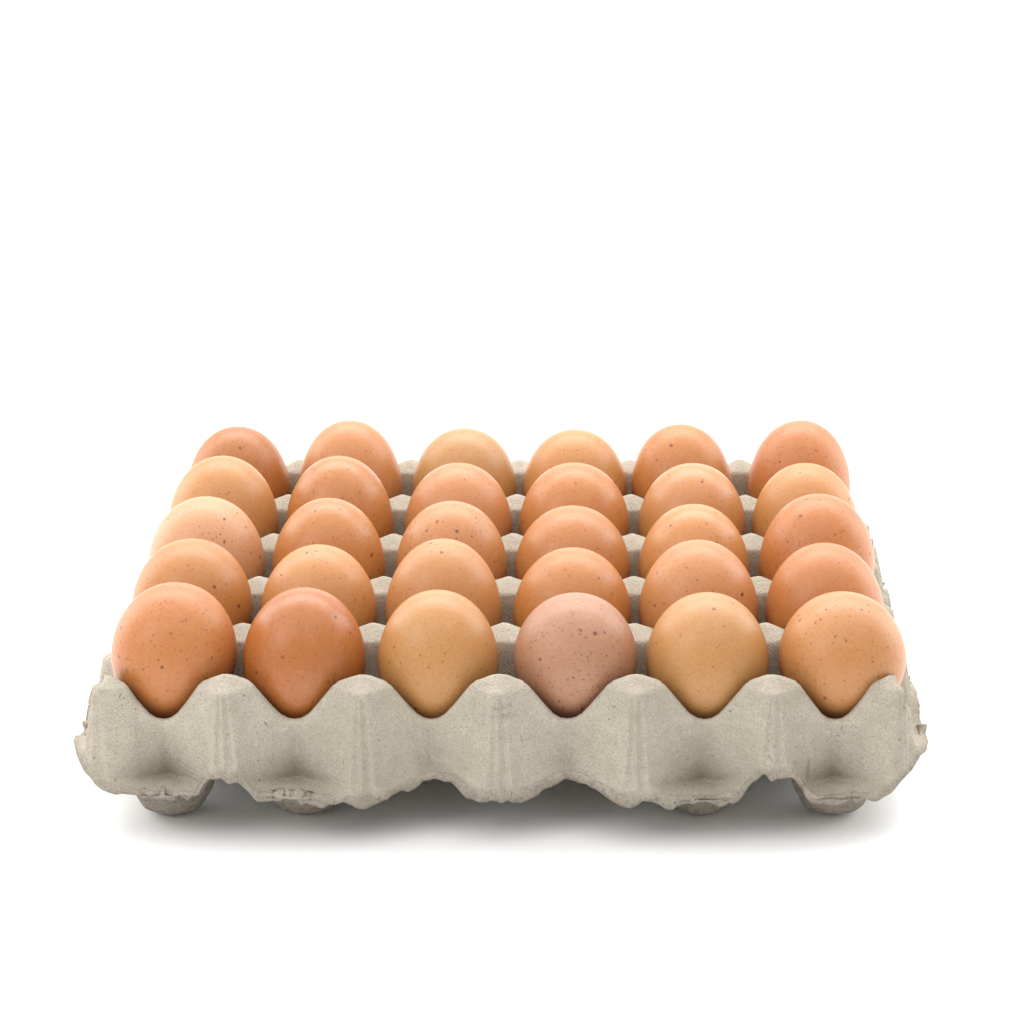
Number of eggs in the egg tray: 30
